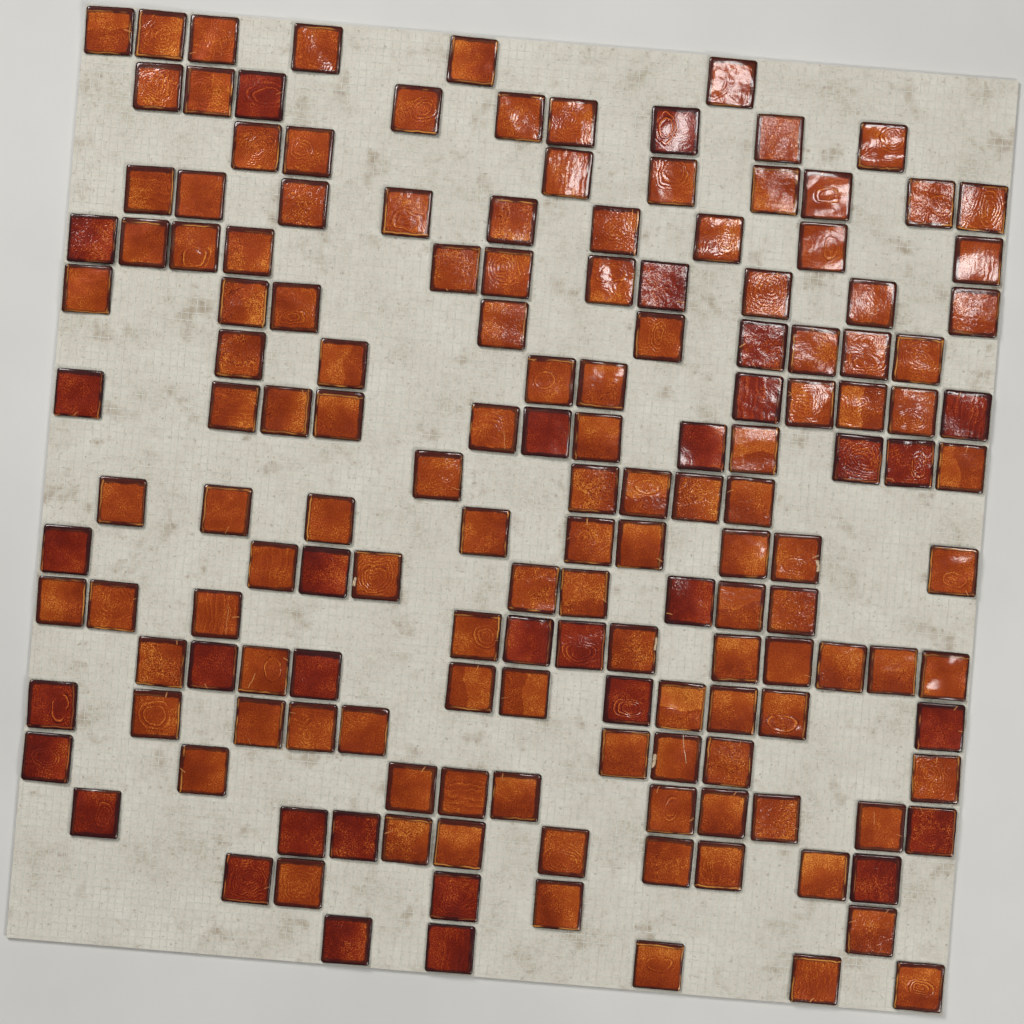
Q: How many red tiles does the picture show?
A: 32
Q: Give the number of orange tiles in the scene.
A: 126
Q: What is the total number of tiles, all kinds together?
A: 158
